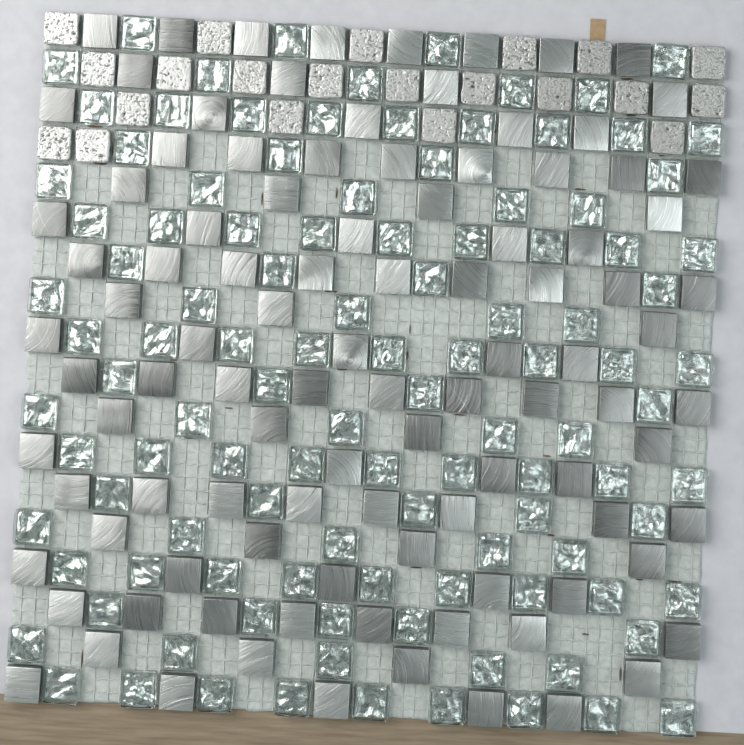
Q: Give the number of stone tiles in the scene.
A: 21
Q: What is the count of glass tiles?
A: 110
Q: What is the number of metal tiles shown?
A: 102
